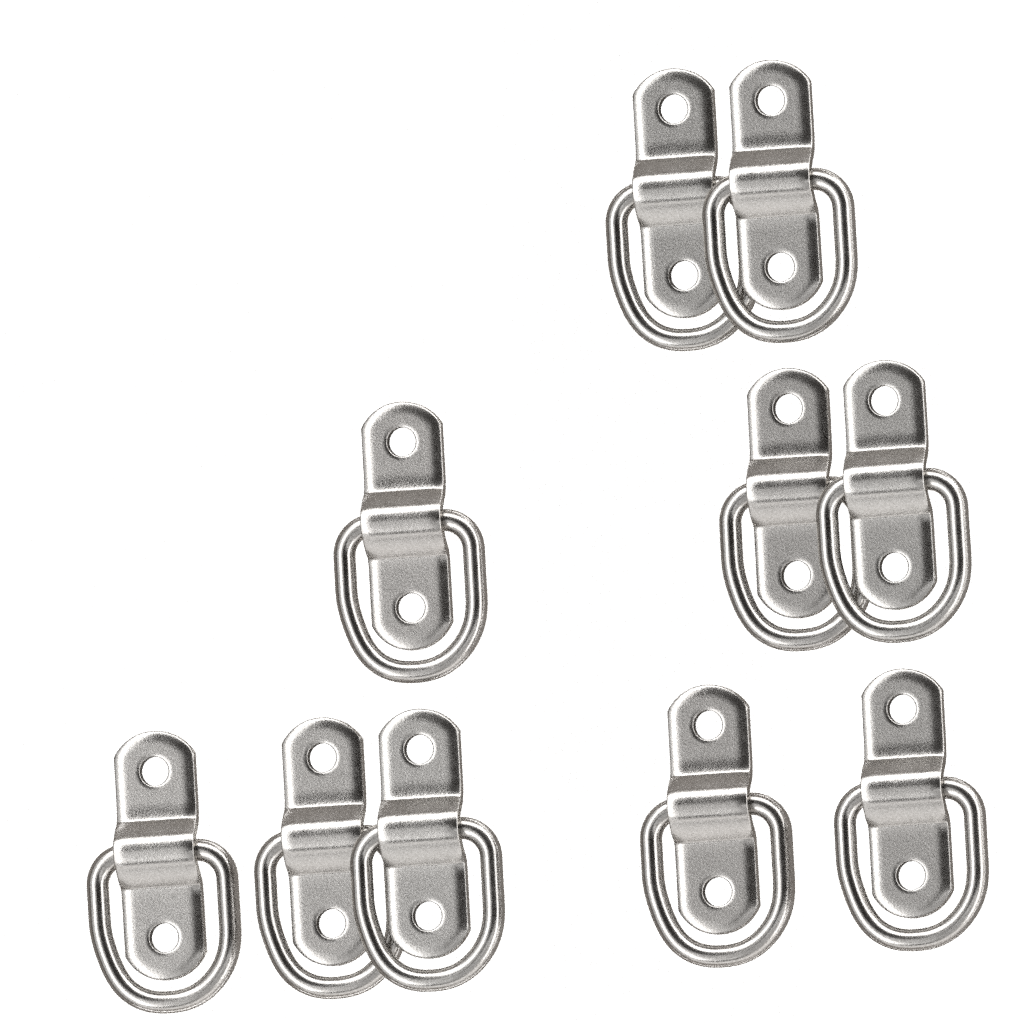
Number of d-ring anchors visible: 10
